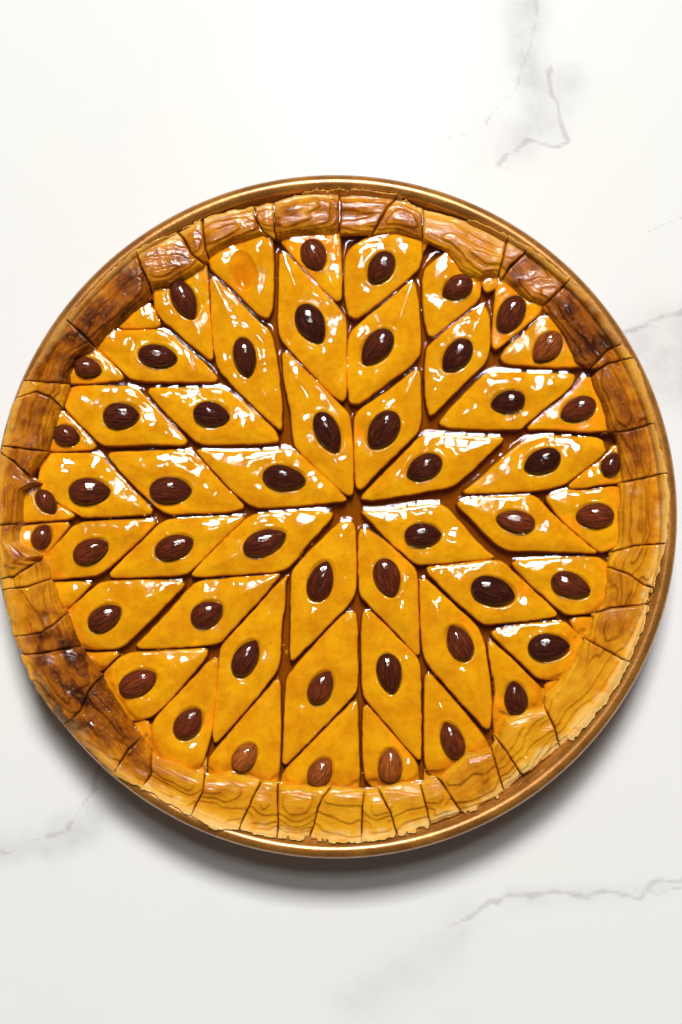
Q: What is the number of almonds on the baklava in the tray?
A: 51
